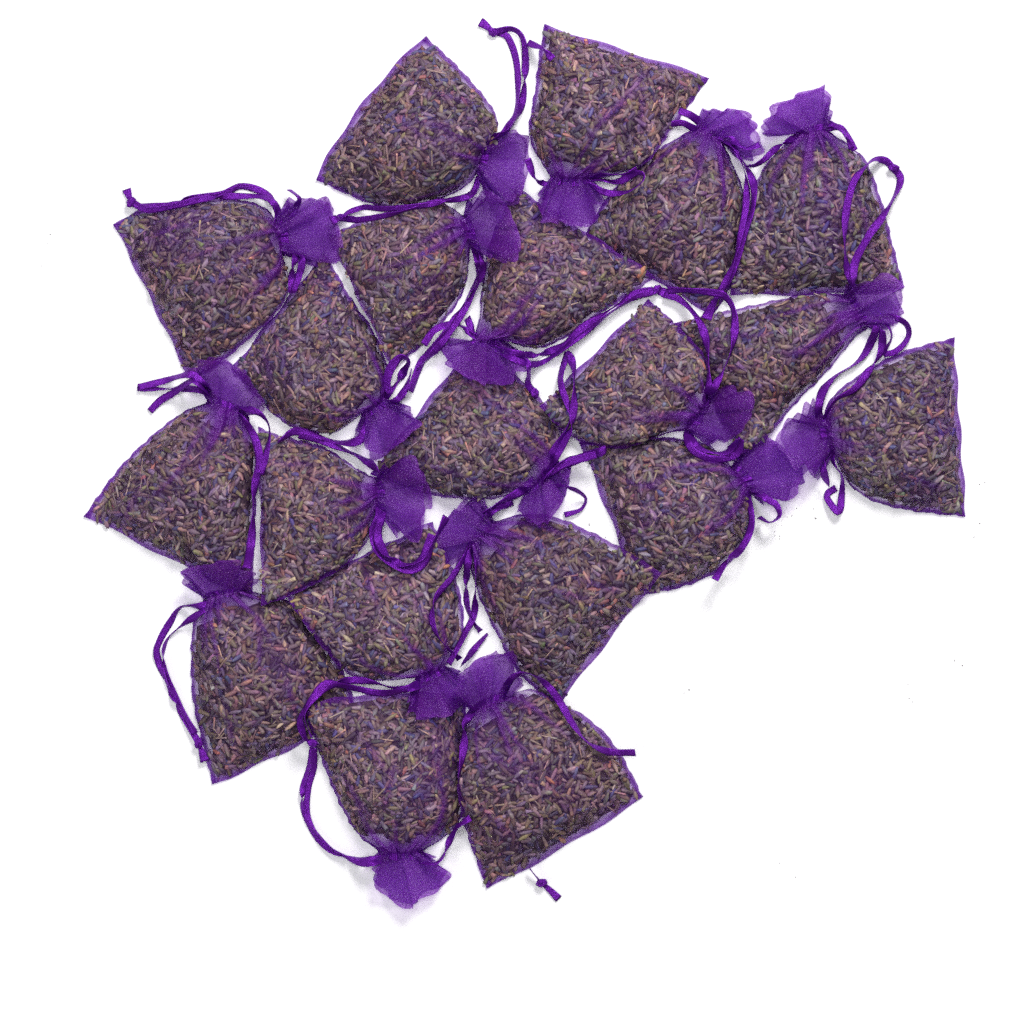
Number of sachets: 20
